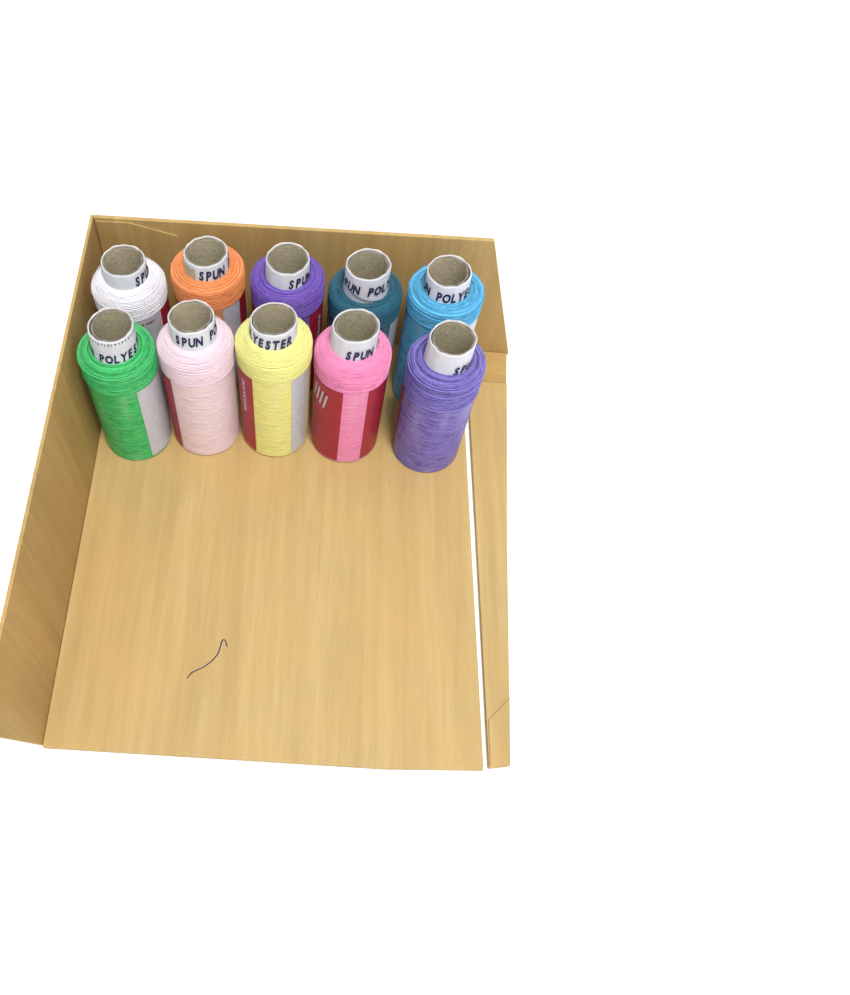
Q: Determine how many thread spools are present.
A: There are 10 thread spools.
